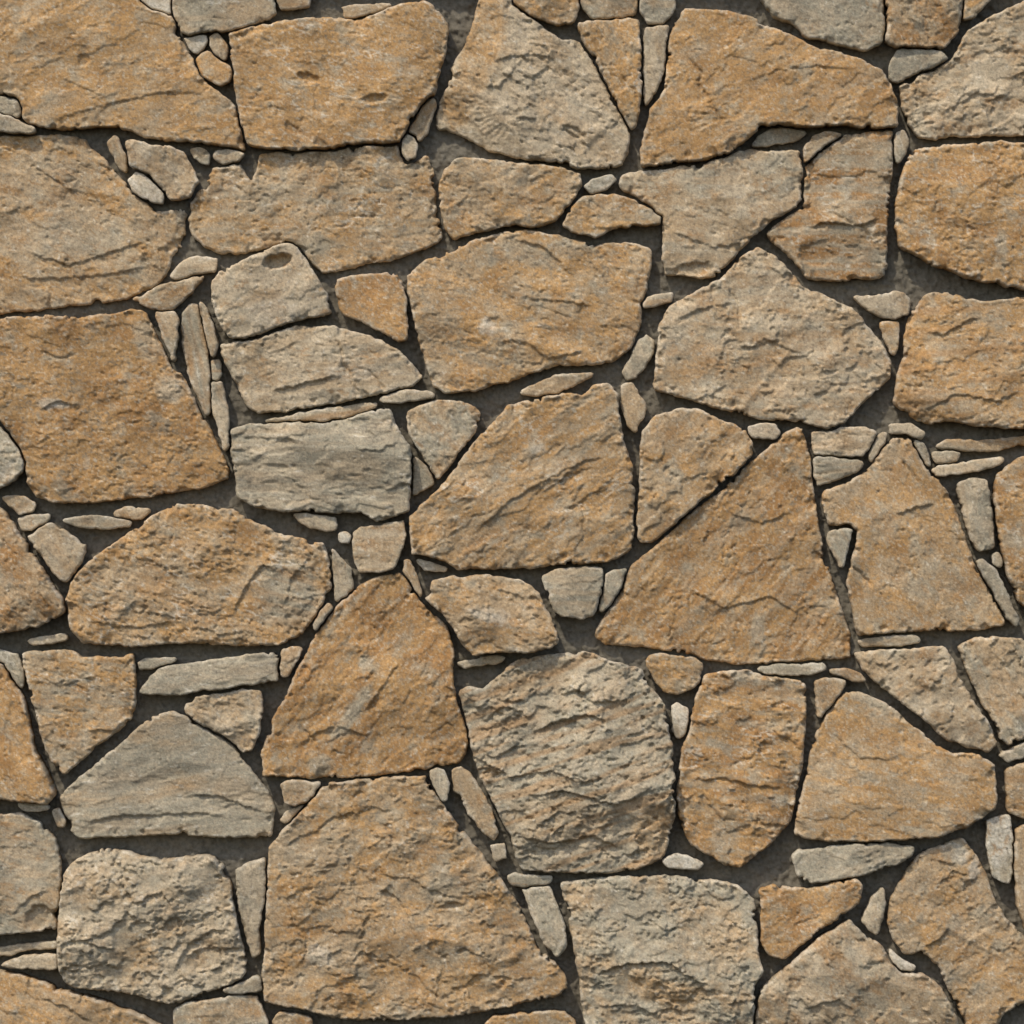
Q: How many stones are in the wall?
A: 156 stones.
